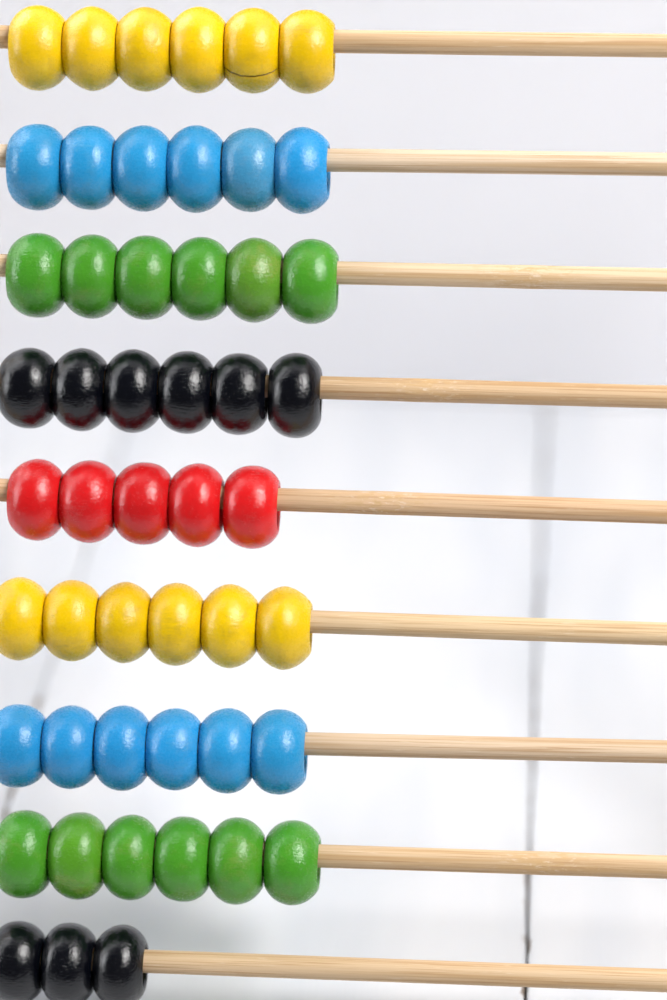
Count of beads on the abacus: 50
